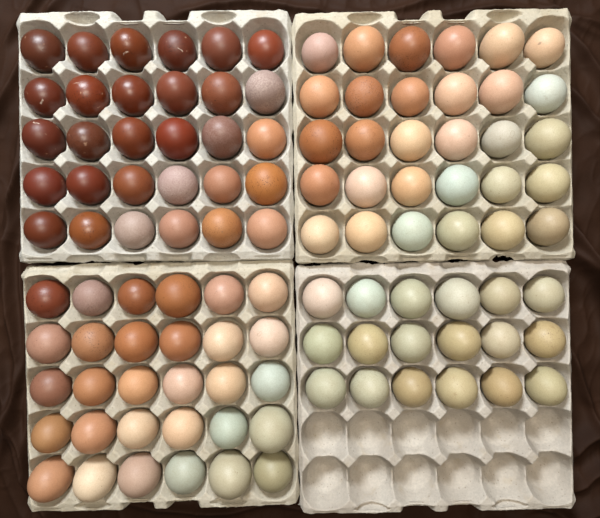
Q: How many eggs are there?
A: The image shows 108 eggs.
